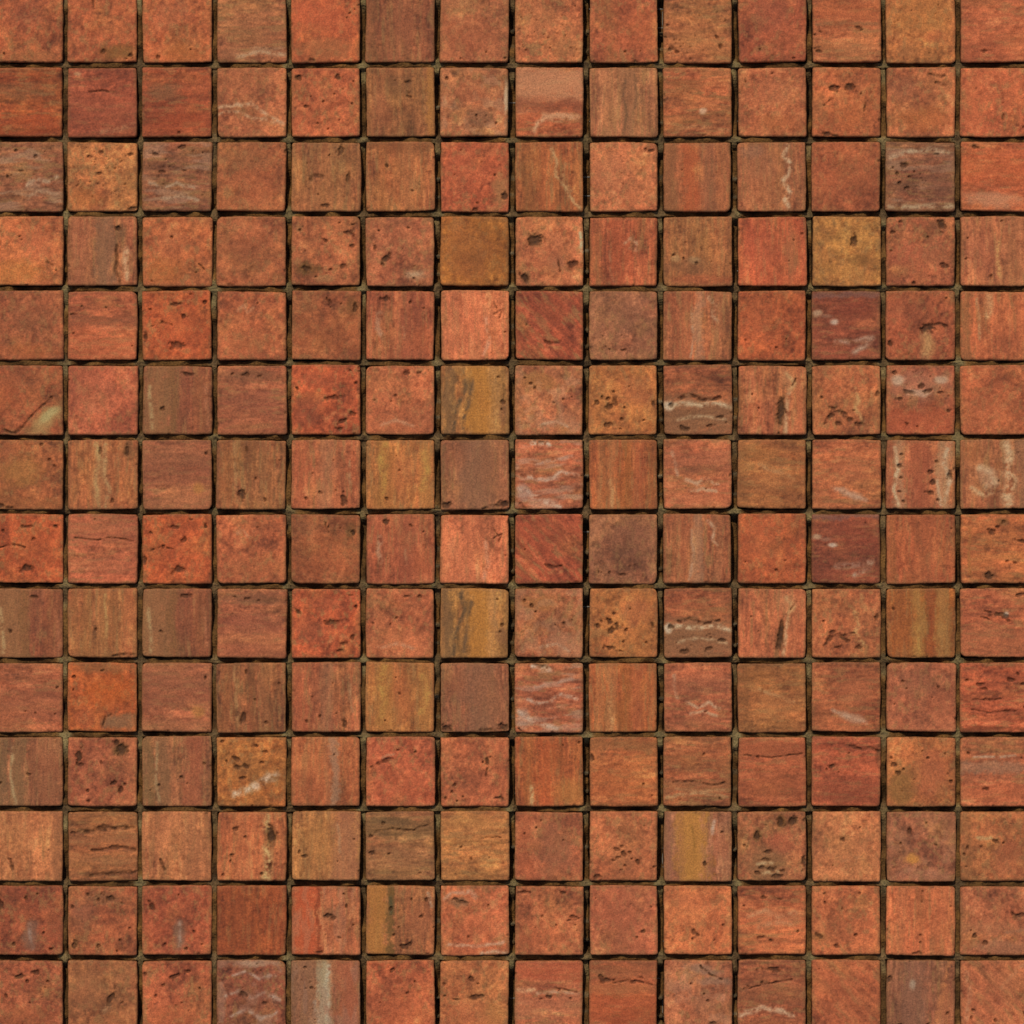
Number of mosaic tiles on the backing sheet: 196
